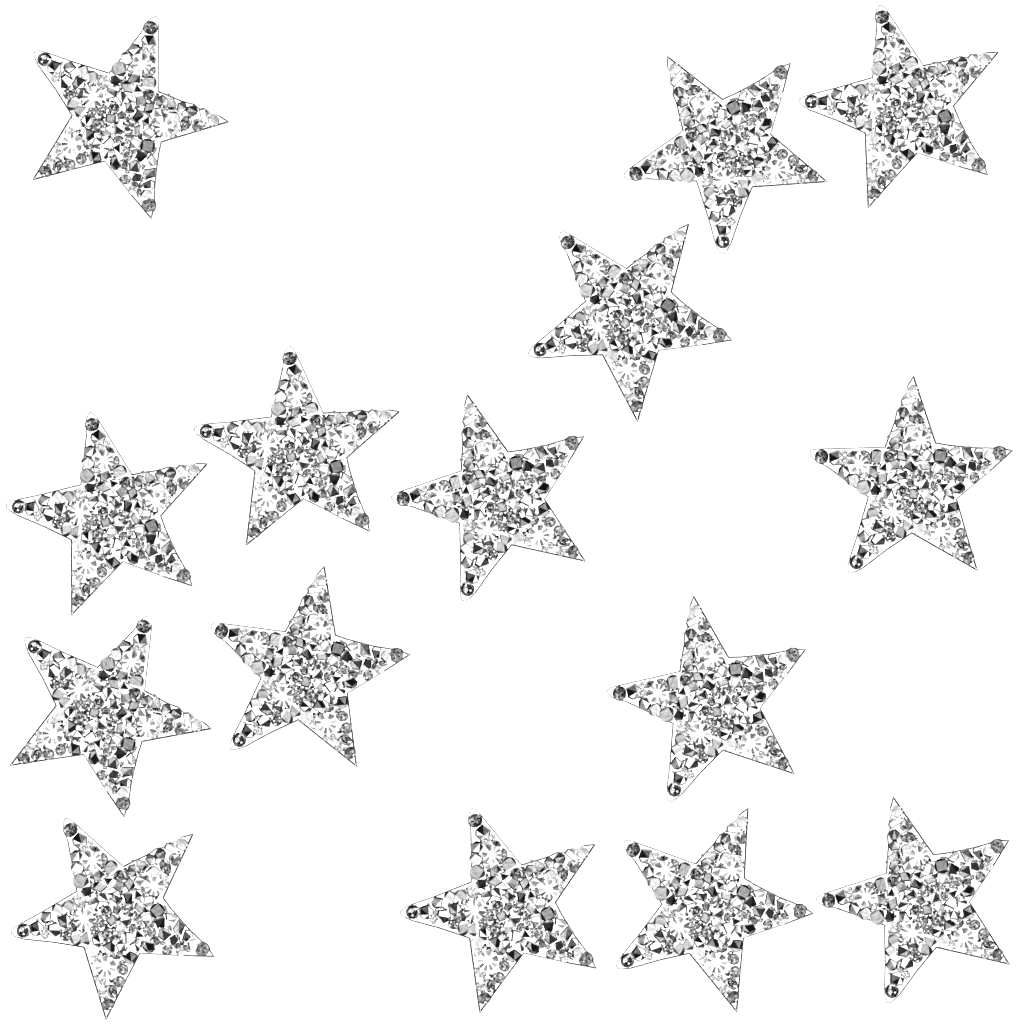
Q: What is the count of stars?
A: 15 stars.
